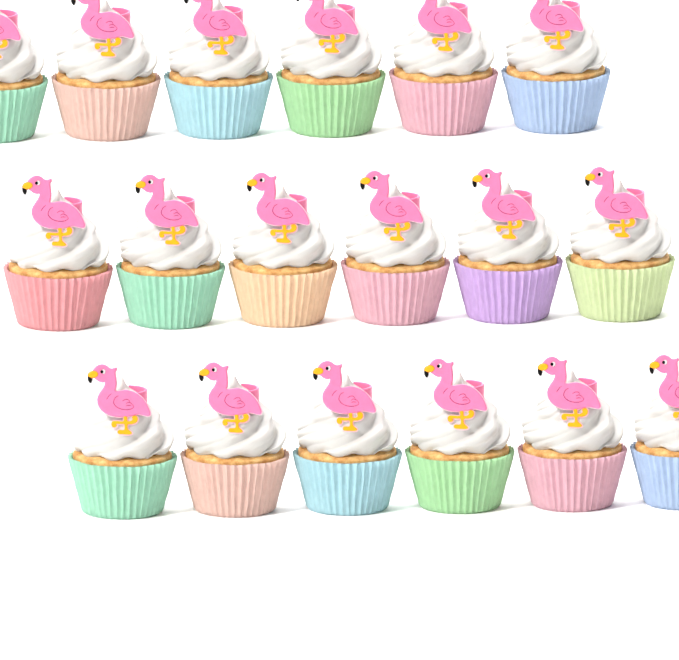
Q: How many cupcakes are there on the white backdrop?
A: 18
